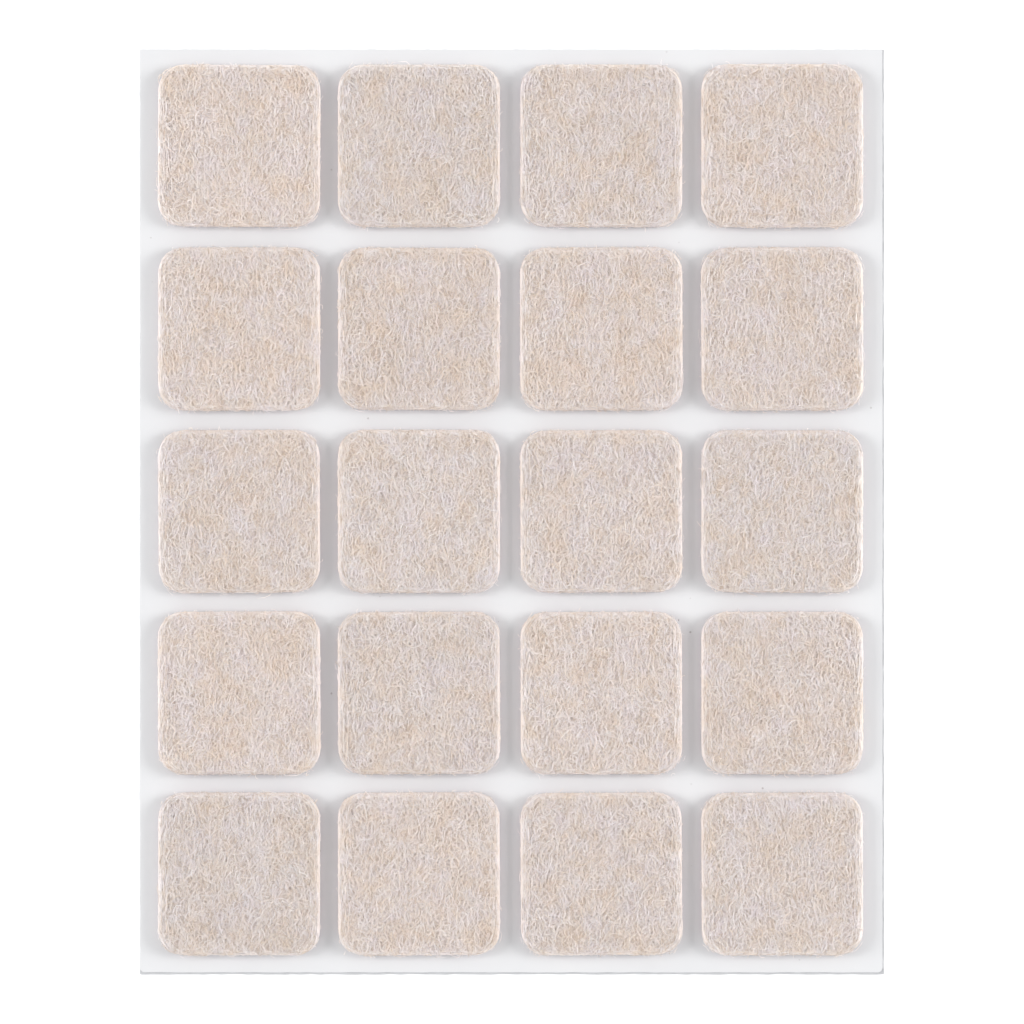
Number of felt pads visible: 20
